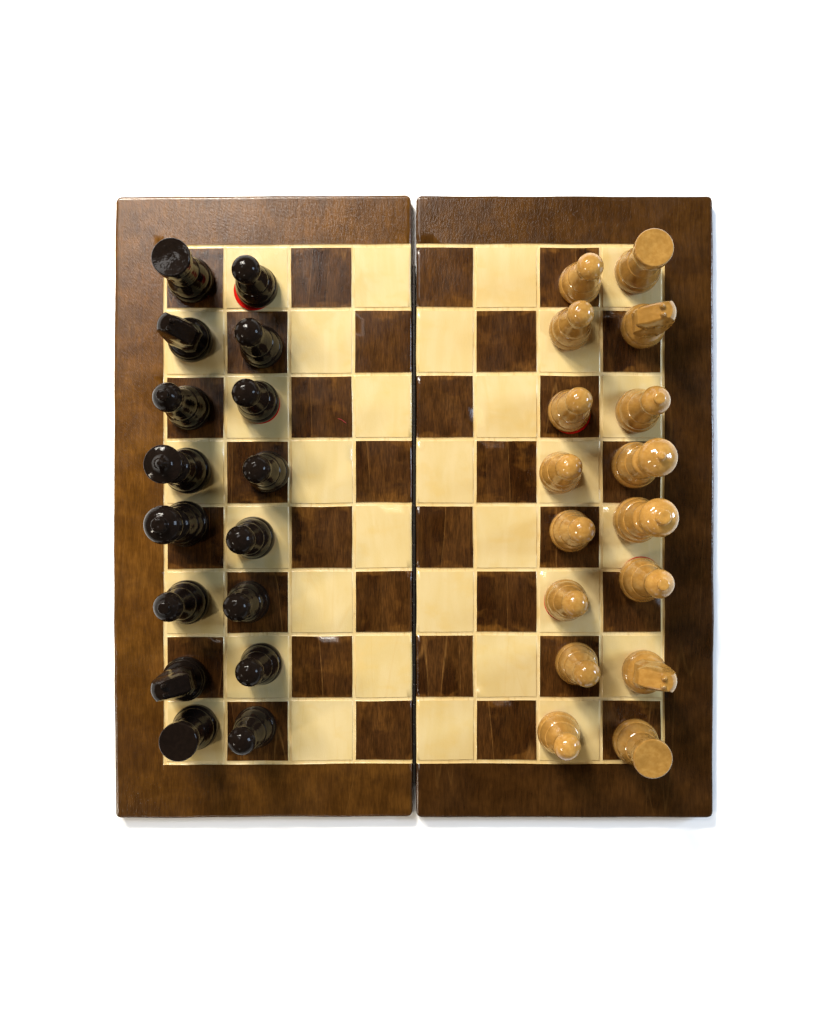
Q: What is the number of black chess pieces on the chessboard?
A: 16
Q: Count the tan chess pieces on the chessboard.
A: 16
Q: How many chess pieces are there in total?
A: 32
